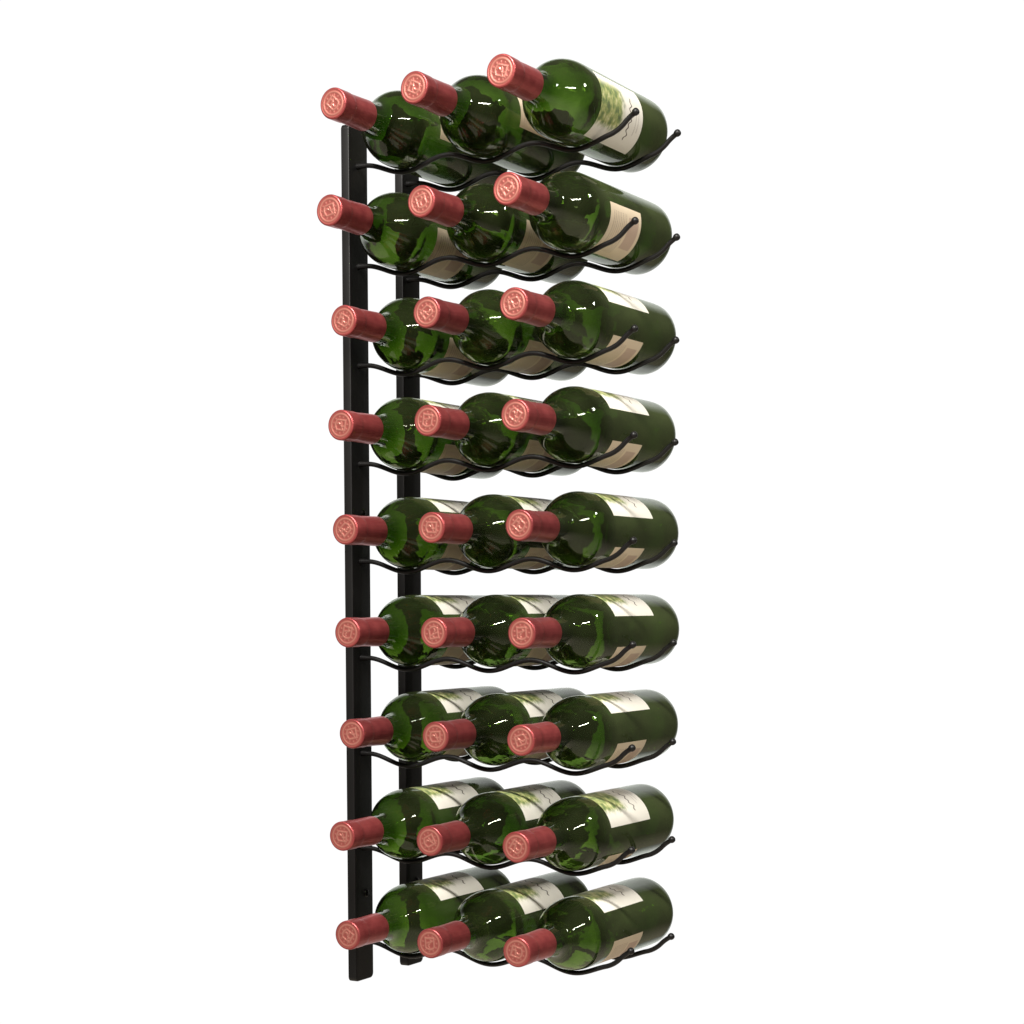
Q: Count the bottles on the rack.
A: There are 27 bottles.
